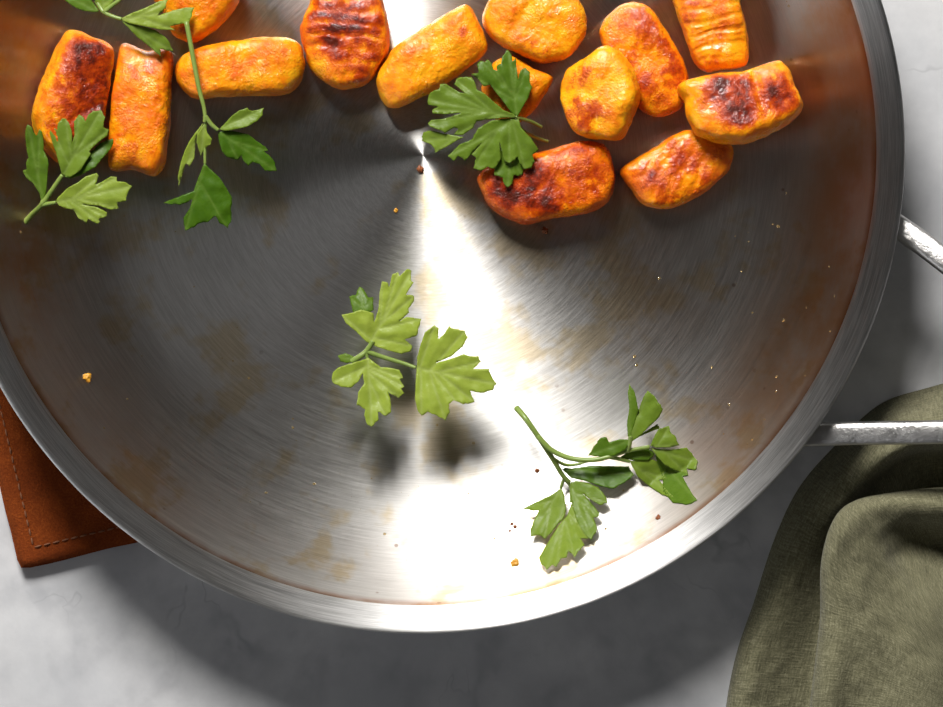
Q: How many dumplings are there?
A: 14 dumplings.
